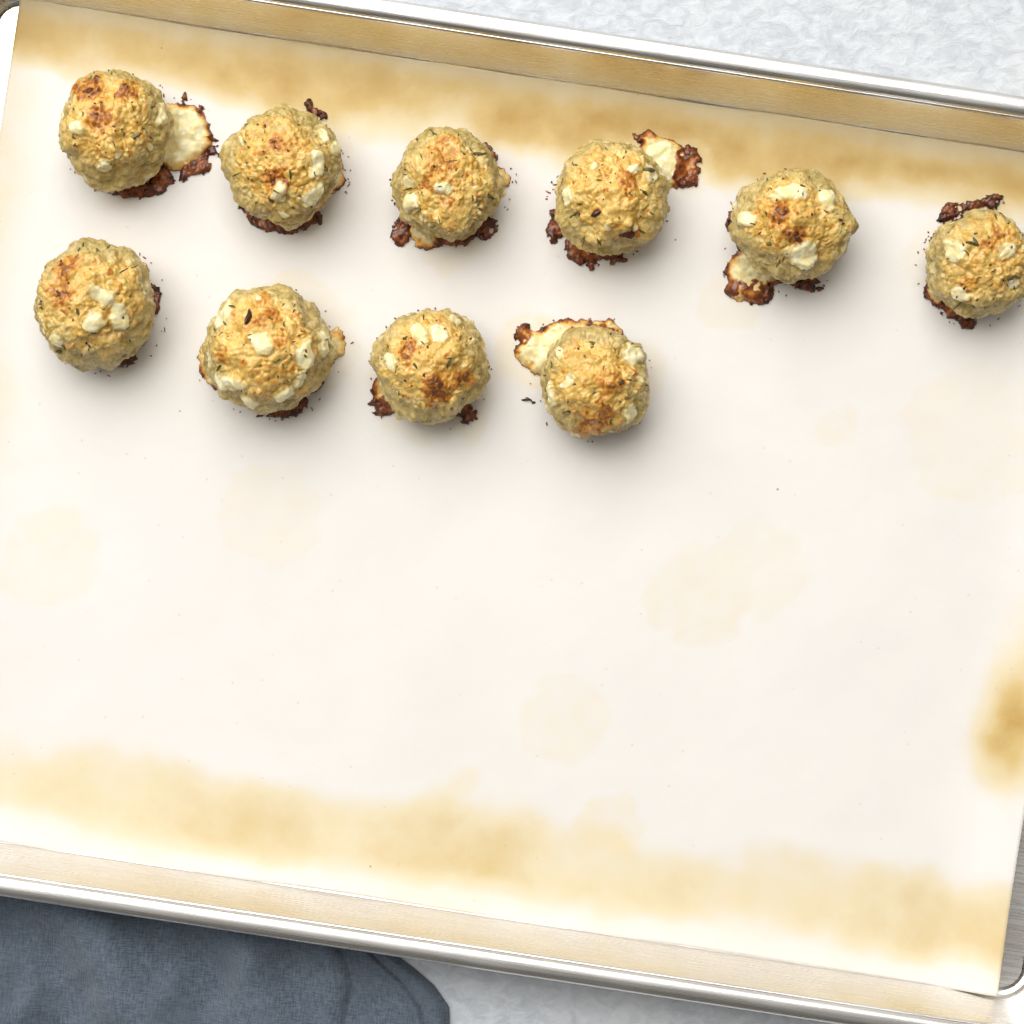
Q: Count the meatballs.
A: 10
